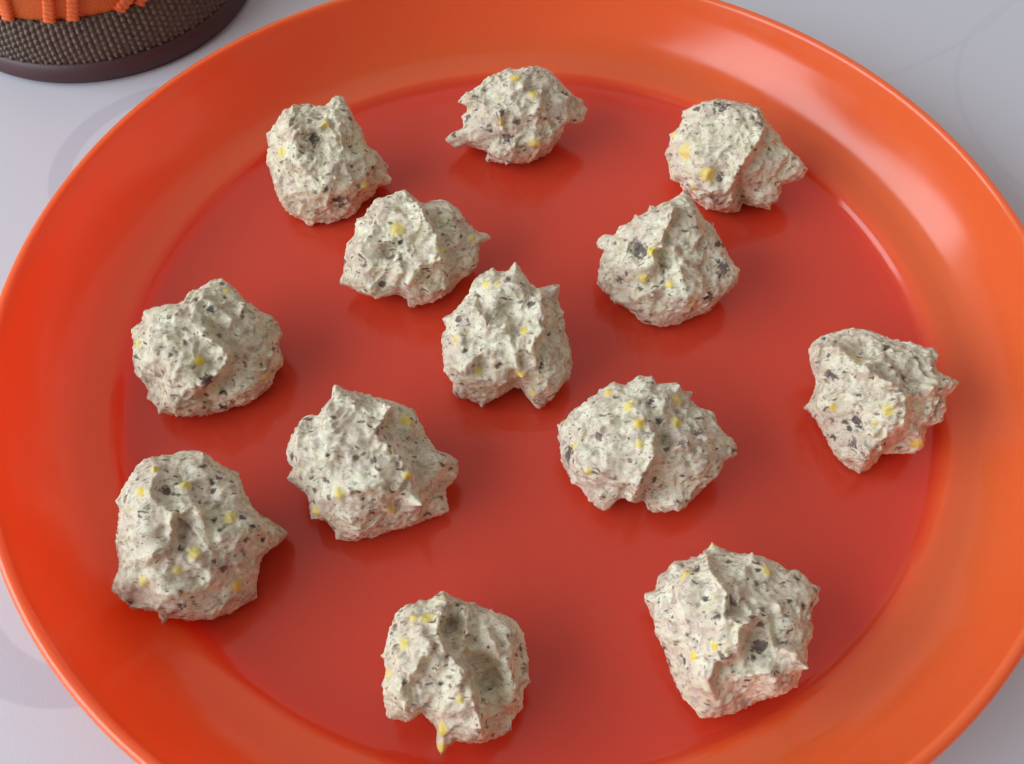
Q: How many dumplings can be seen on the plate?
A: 13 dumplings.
